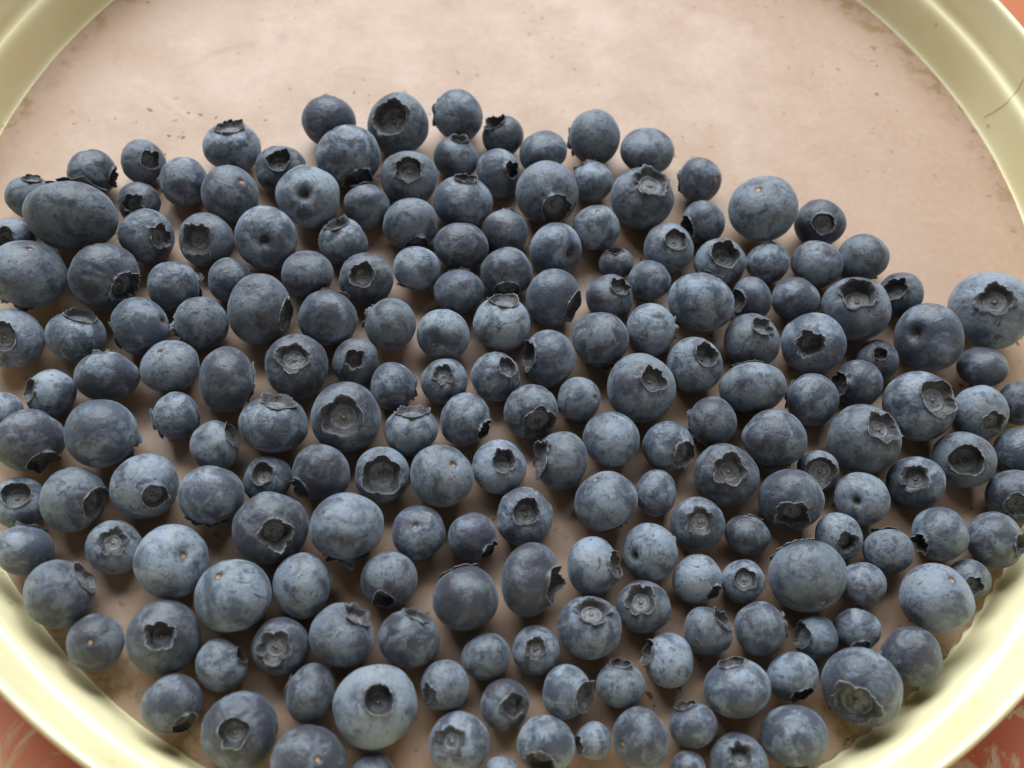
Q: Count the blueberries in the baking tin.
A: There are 200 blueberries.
